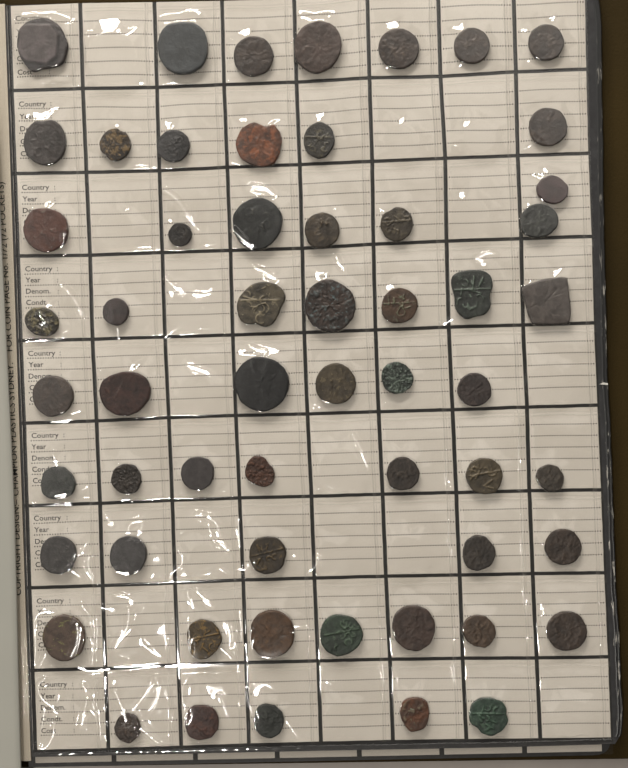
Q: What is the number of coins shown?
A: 57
